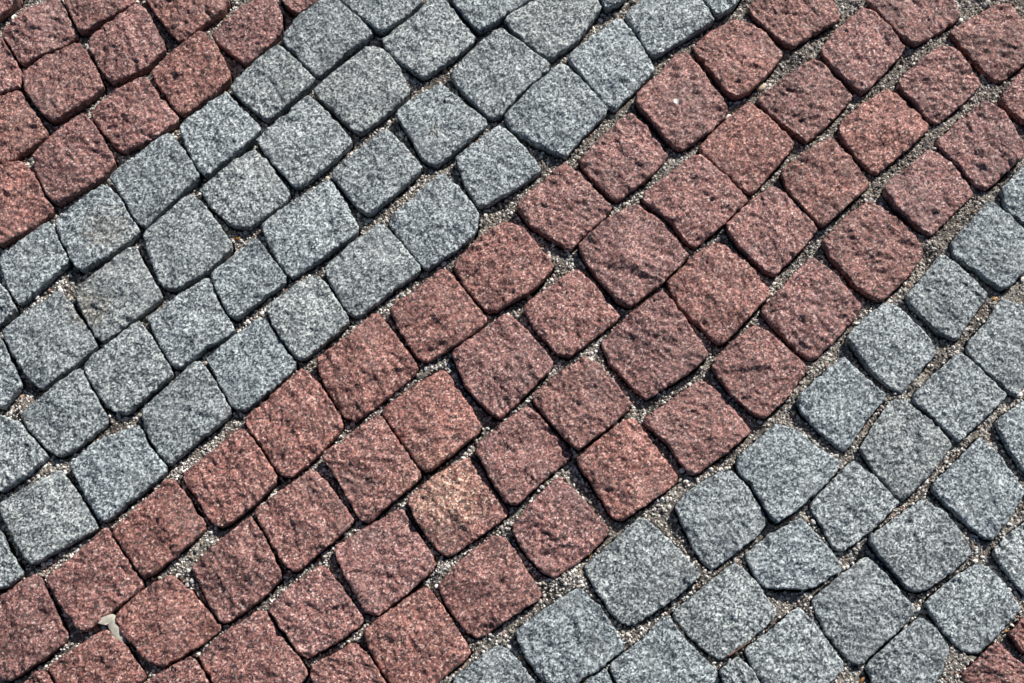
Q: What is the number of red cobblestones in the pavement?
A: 70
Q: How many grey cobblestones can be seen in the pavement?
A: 68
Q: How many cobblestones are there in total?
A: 138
